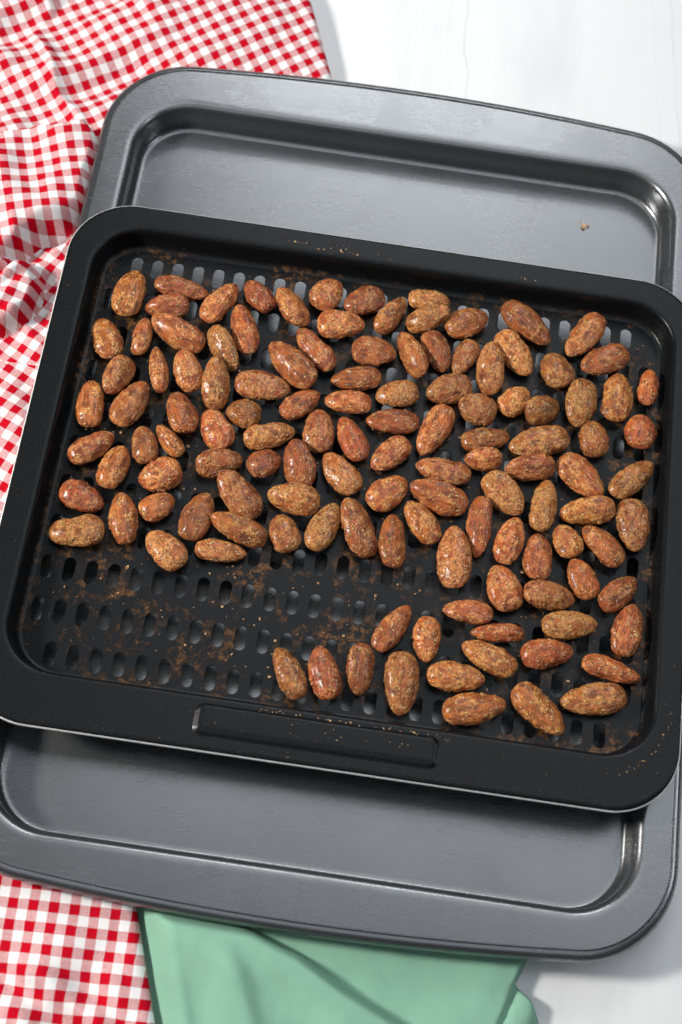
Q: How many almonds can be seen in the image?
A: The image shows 123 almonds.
